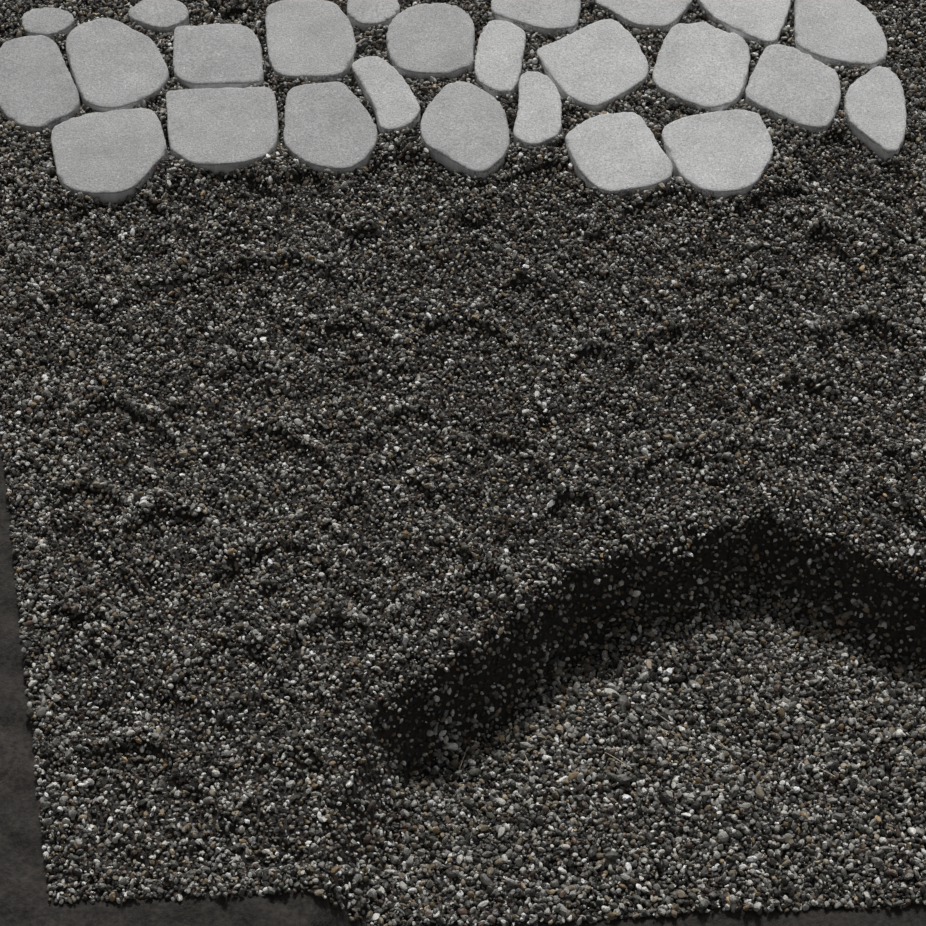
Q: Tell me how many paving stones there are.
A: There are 25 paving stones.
